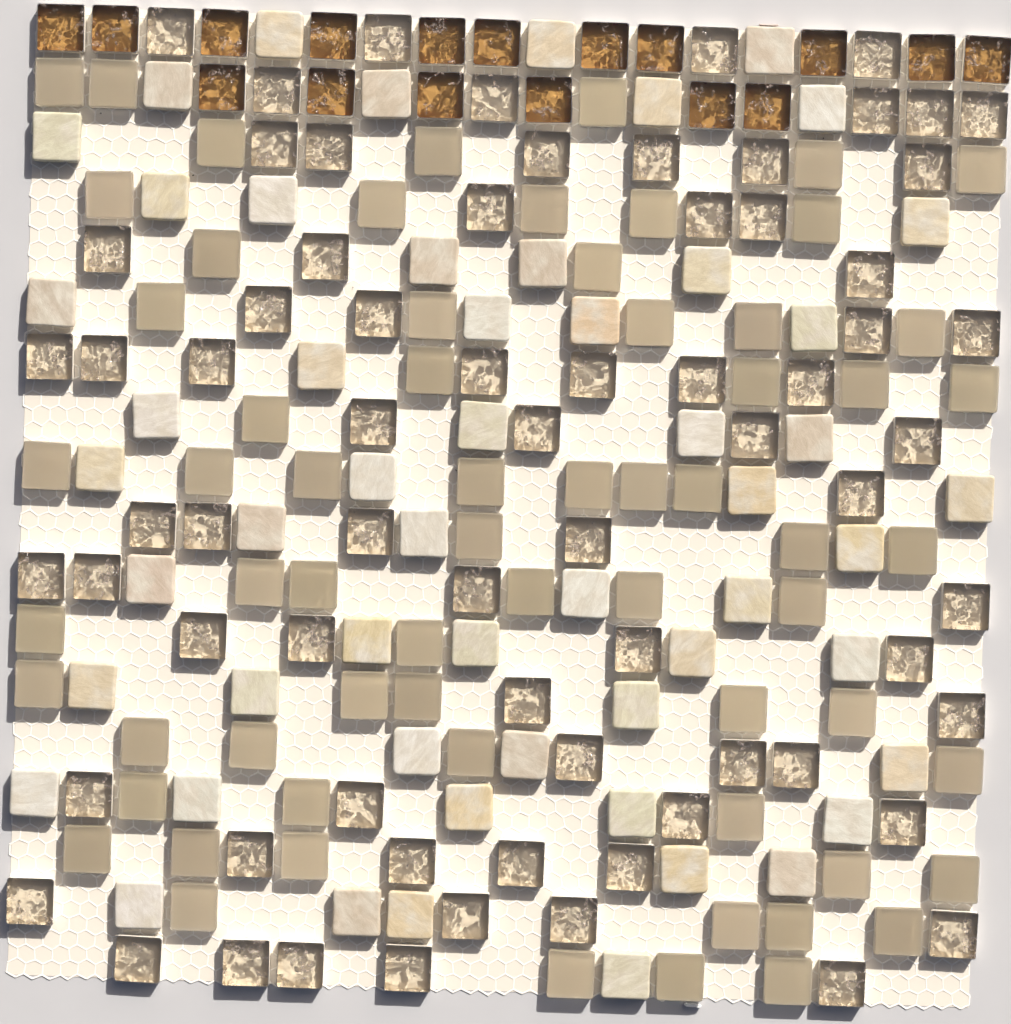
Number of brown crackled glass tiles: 17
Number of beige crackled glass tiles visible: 71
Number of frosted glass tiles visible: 65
